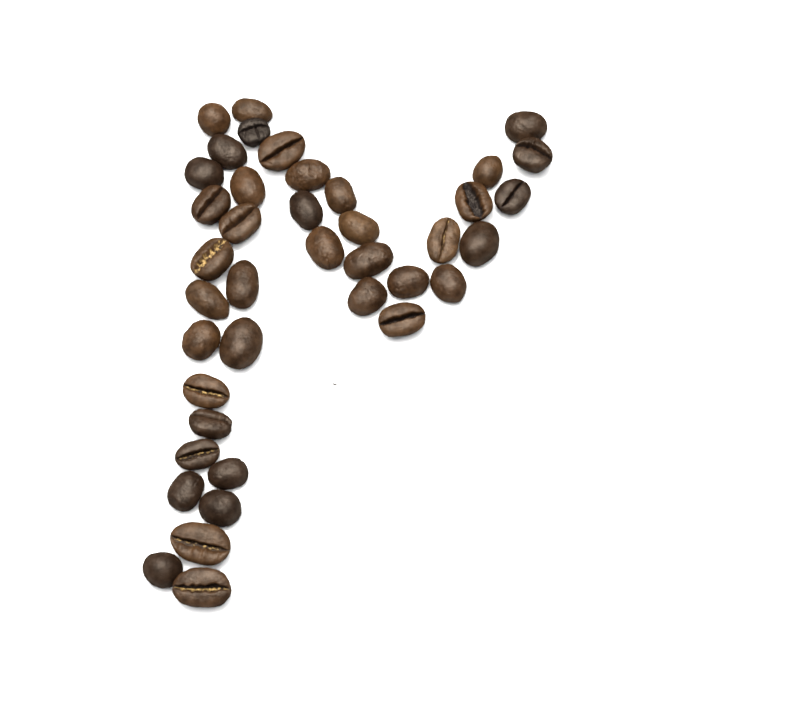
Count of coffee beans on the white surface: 40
